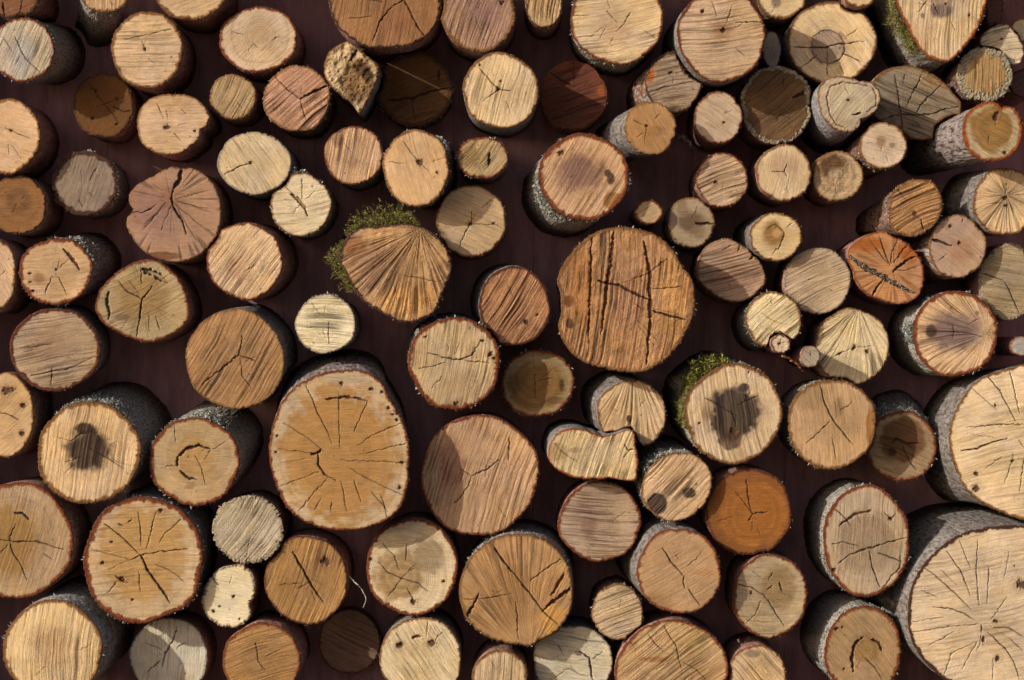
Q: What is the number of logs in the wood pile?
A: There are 115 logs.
